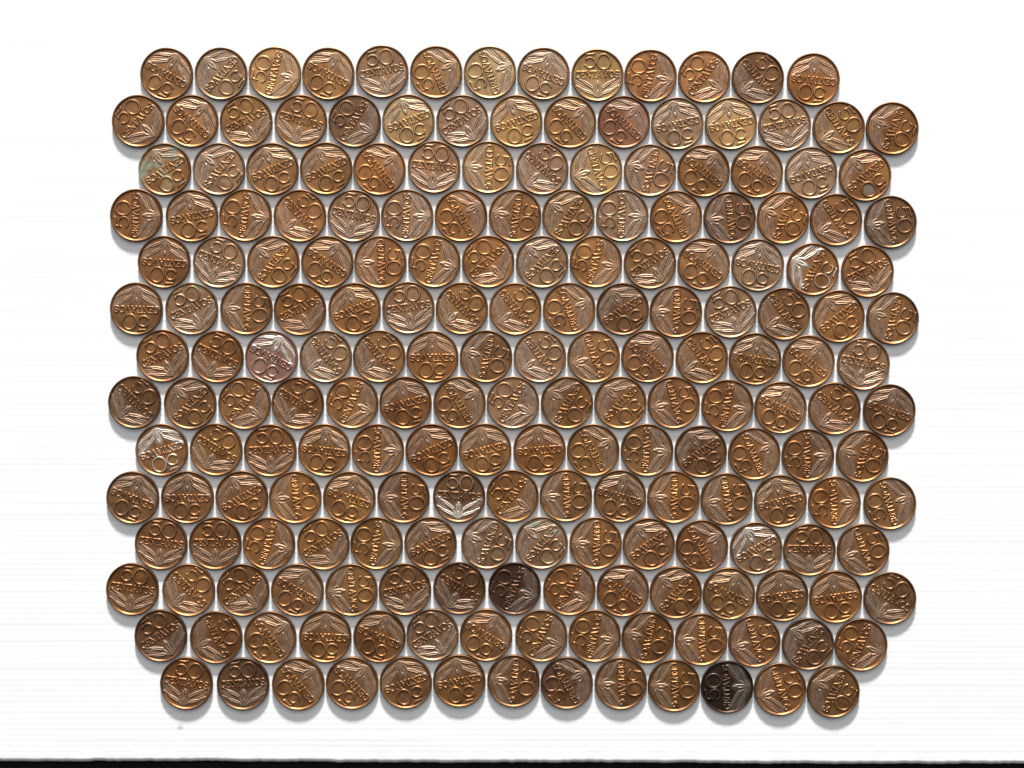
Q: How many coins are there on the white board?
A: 200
